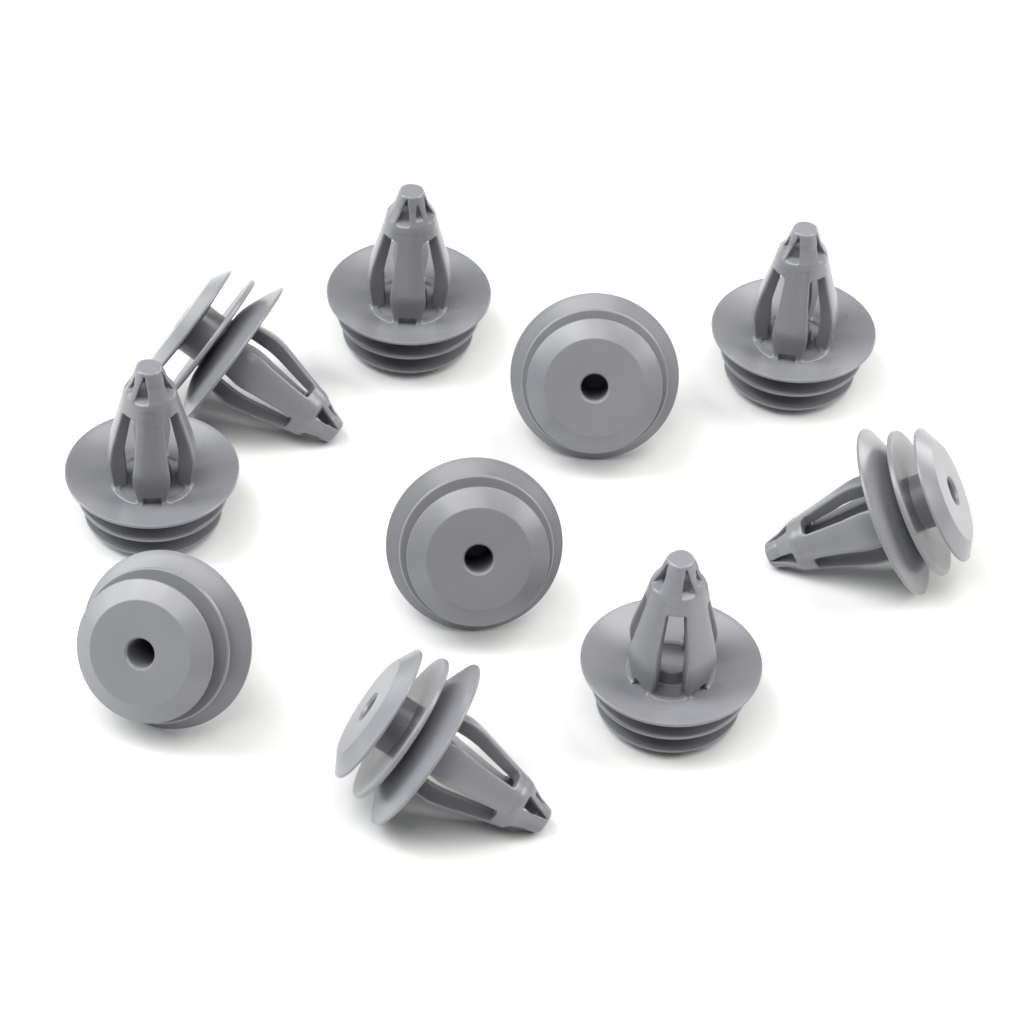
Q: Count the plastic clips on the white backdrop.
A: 10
